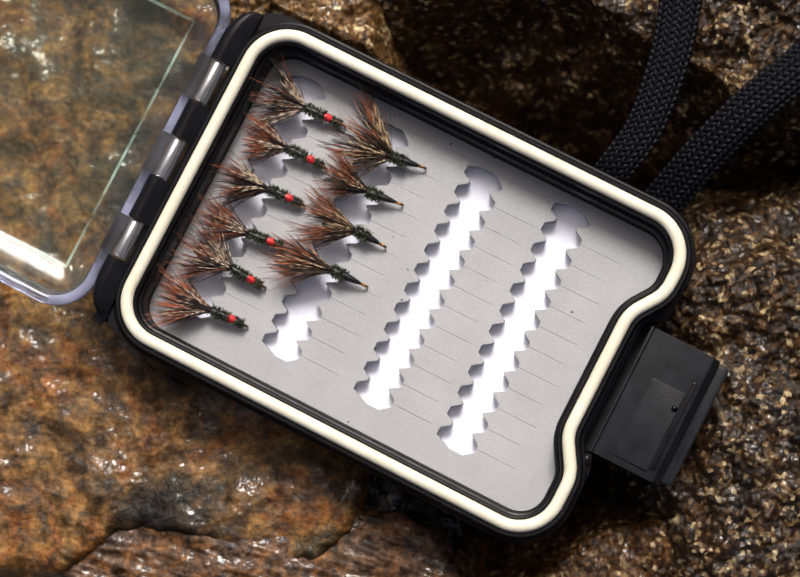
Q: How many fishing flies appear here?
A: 10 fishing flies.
